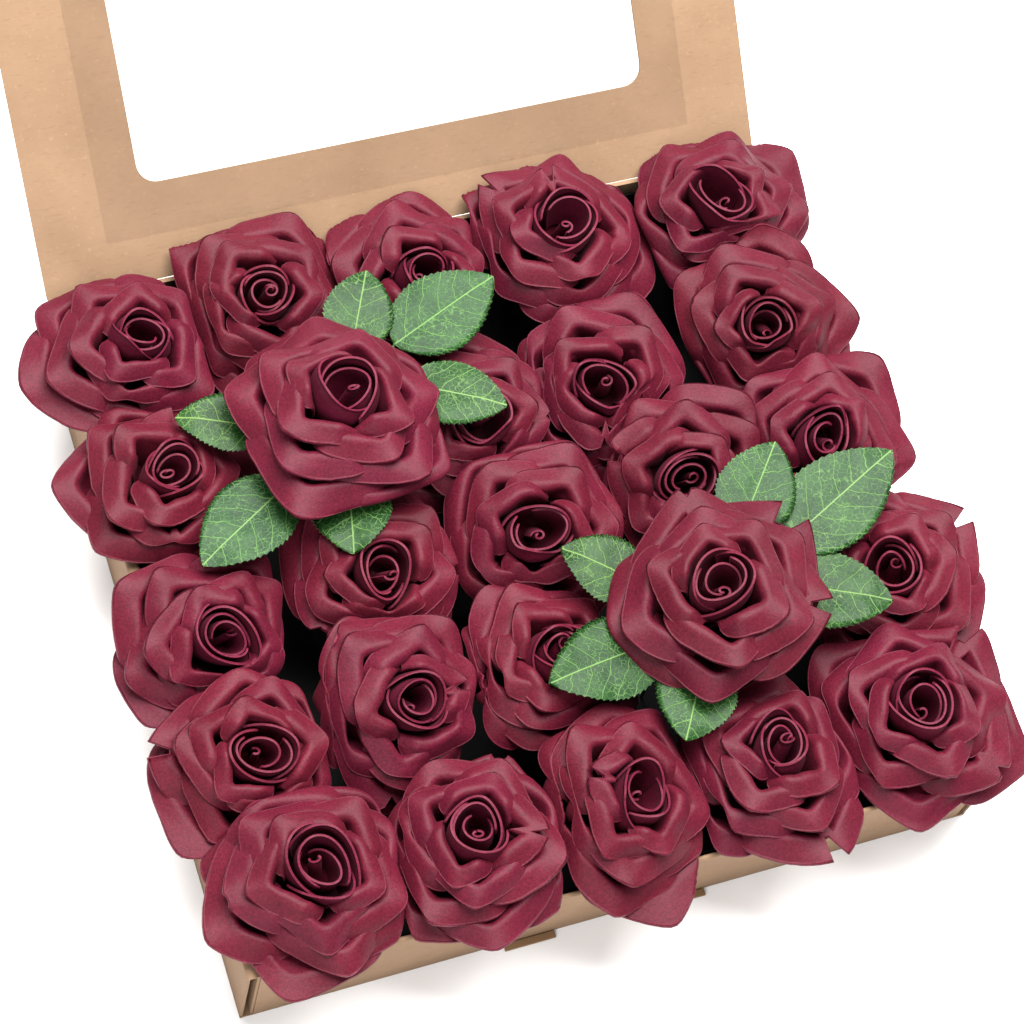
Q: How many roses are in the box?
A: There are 25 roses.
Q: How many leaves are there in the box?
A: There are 12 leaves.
